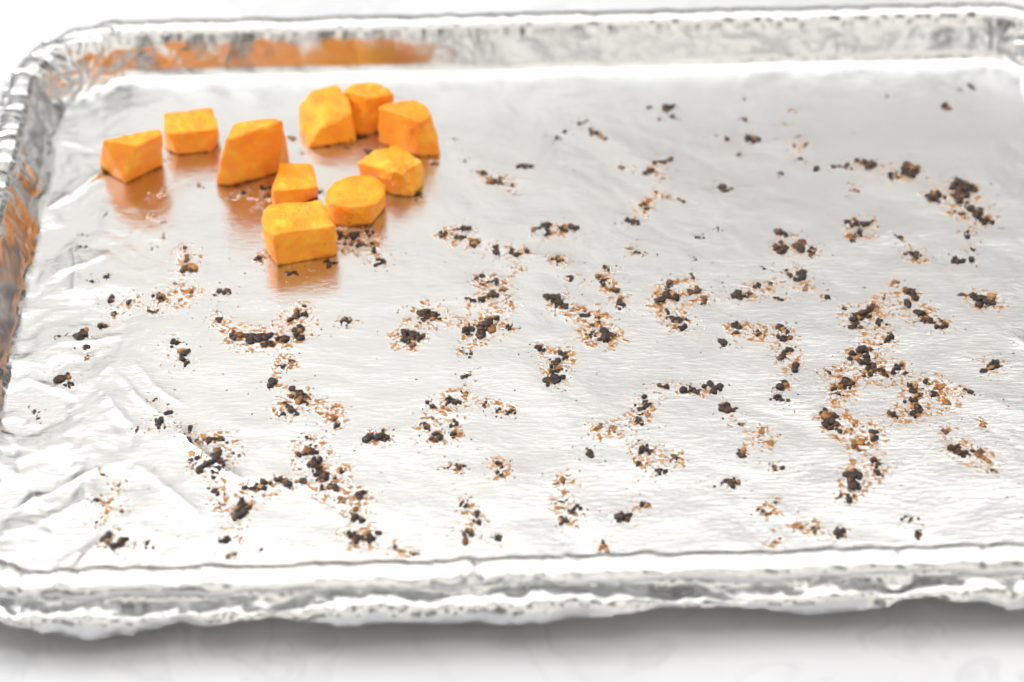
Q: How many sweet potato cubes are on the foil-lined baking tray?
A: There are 10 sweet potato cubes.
